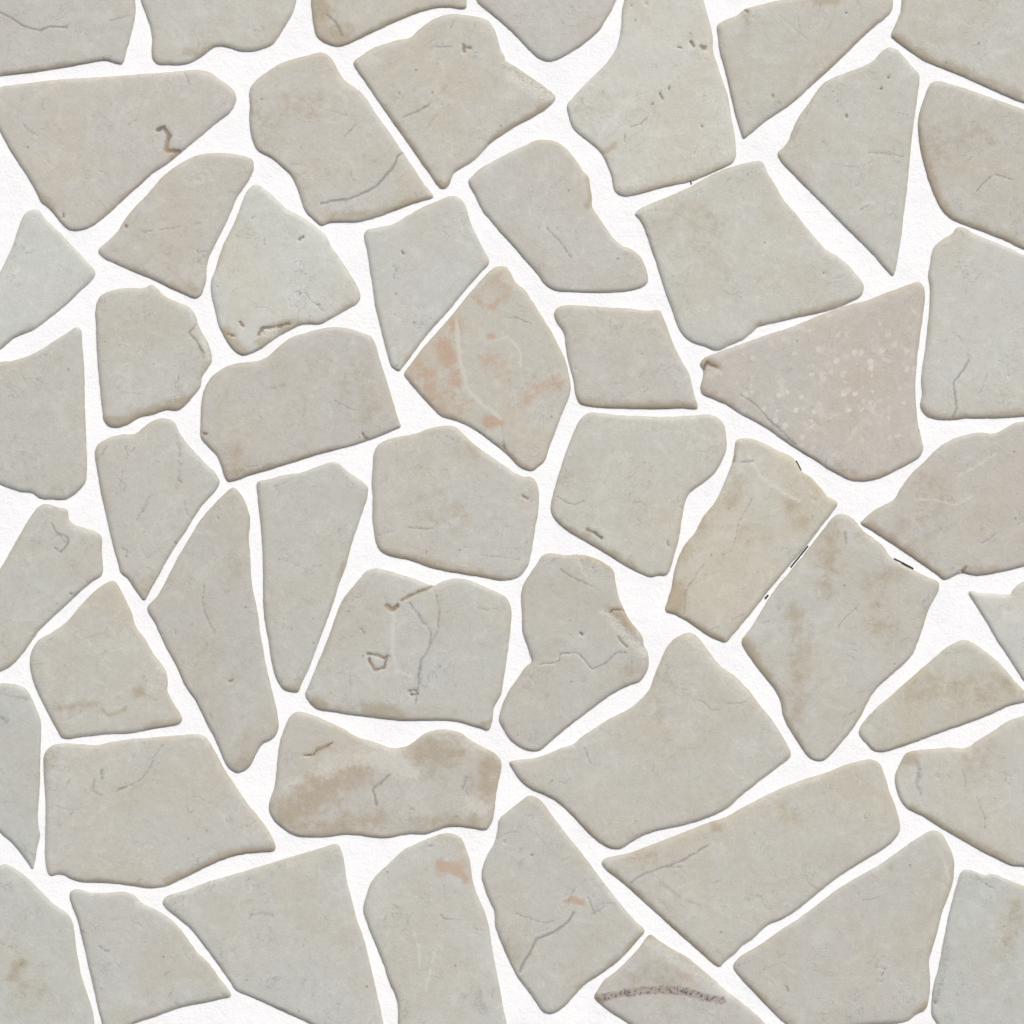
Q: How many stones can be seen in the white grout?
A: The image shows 53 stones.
